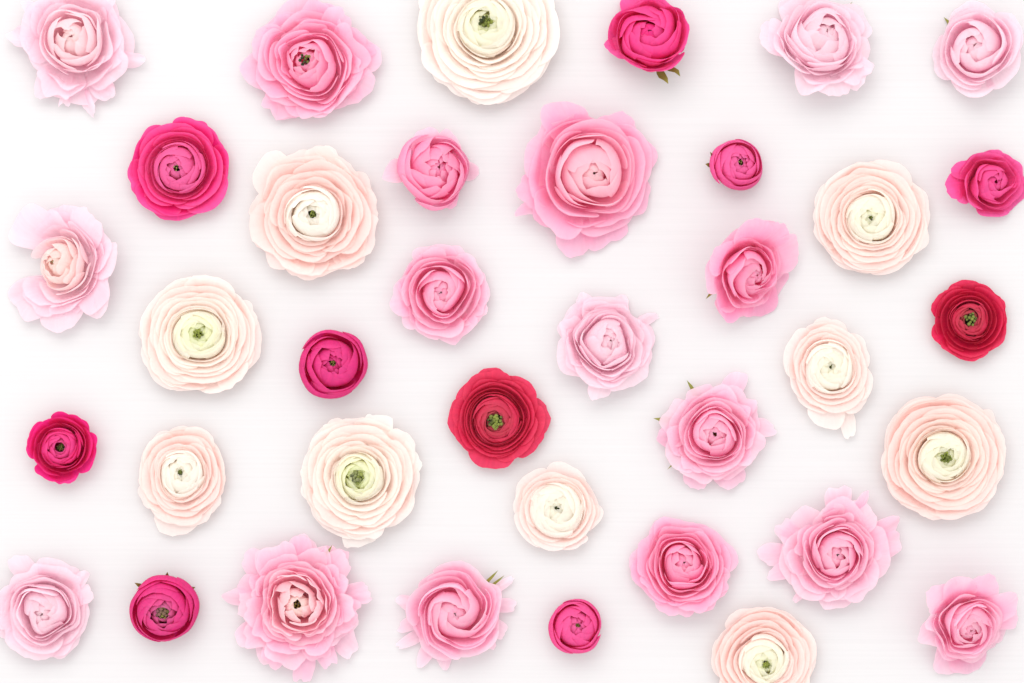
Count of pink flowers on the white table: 17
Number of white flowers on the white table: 10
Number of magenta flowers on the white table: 8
